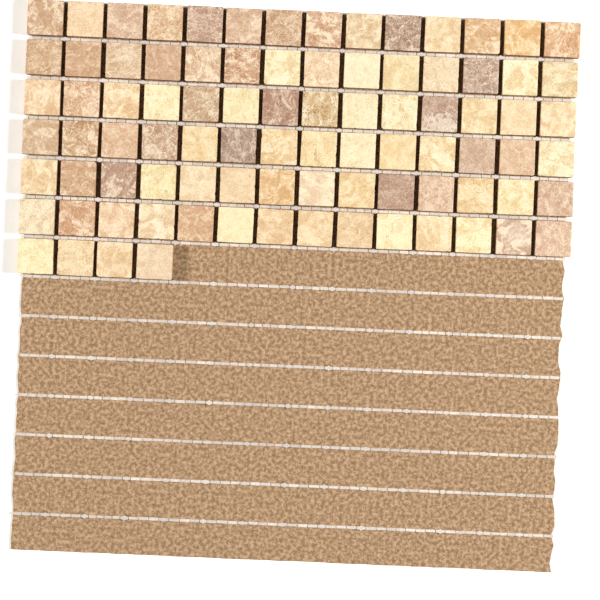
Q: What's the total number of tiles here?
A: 88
